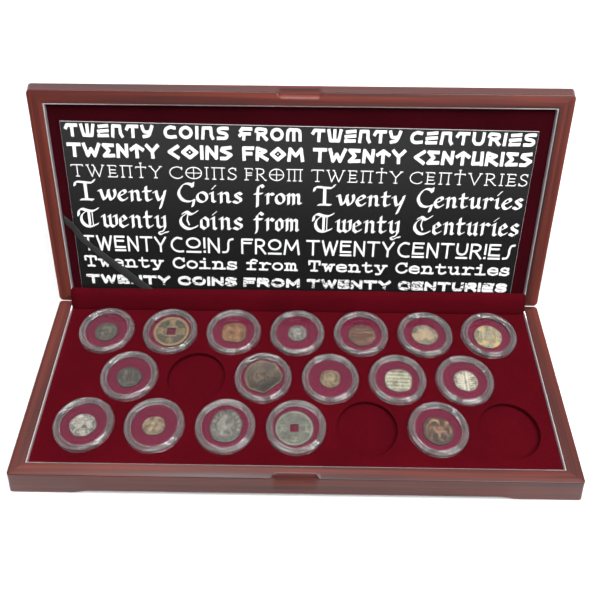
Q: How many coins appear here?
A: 17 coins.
